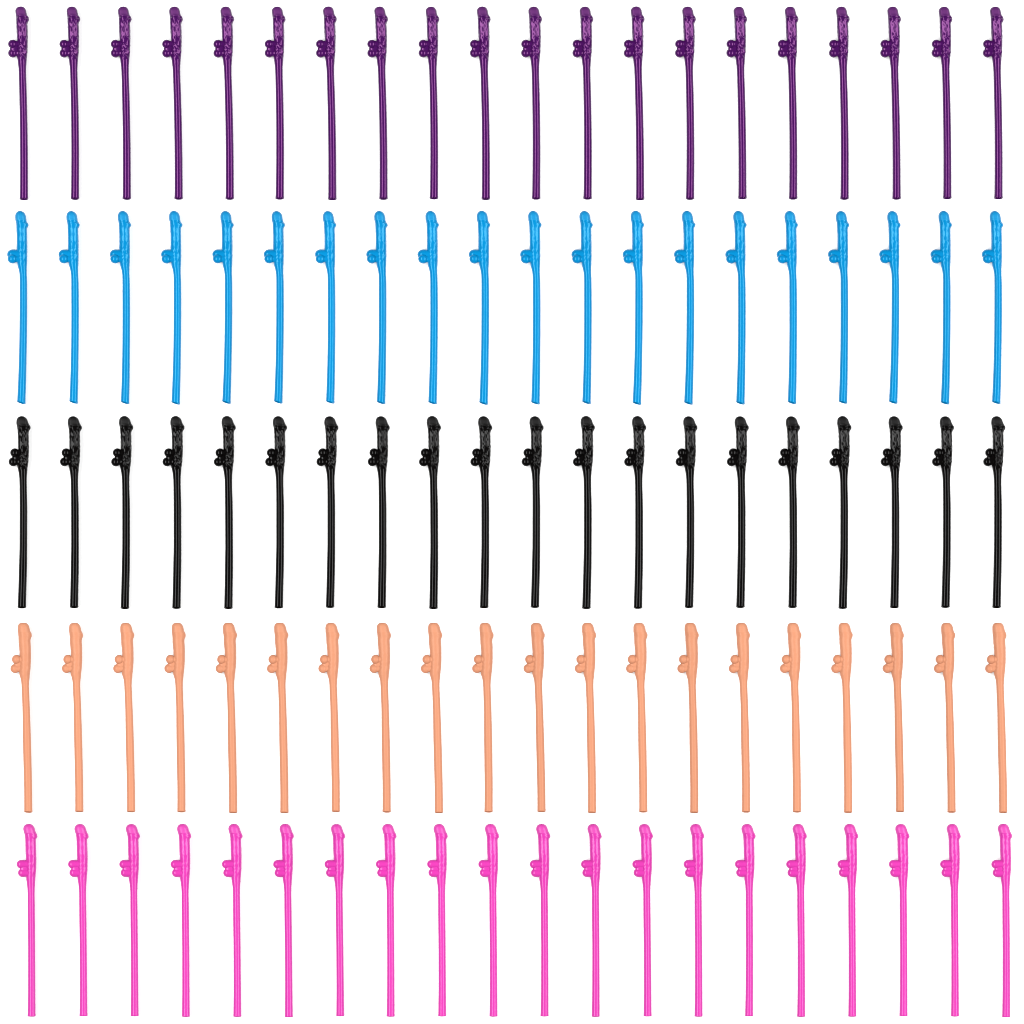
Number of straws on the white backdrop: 100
